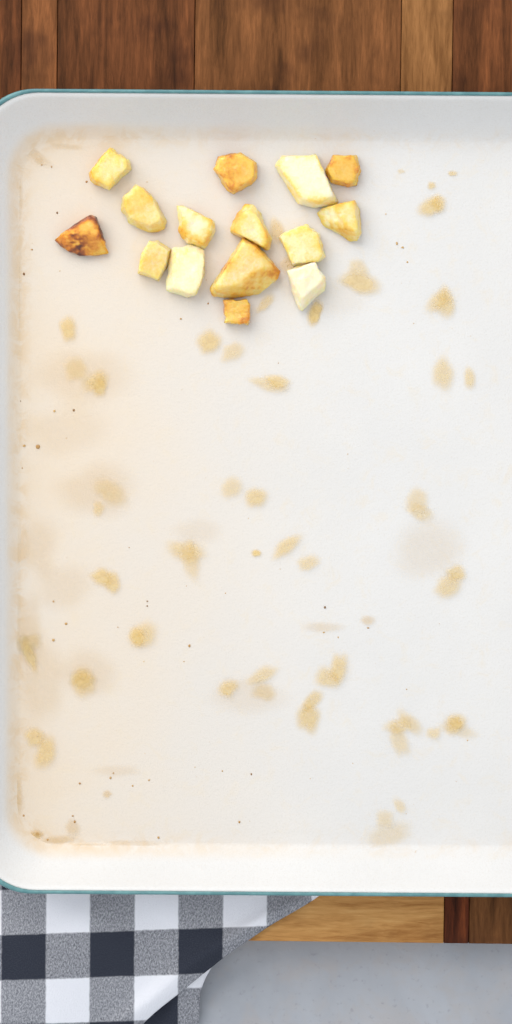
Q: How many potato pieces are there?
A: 15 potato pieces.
